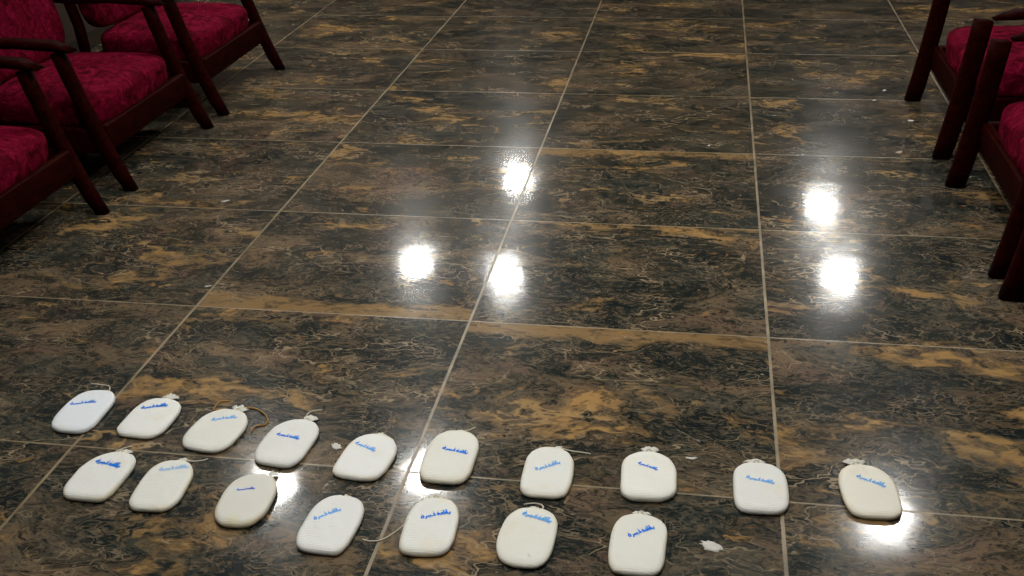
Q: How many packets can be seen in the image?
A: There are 17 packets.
